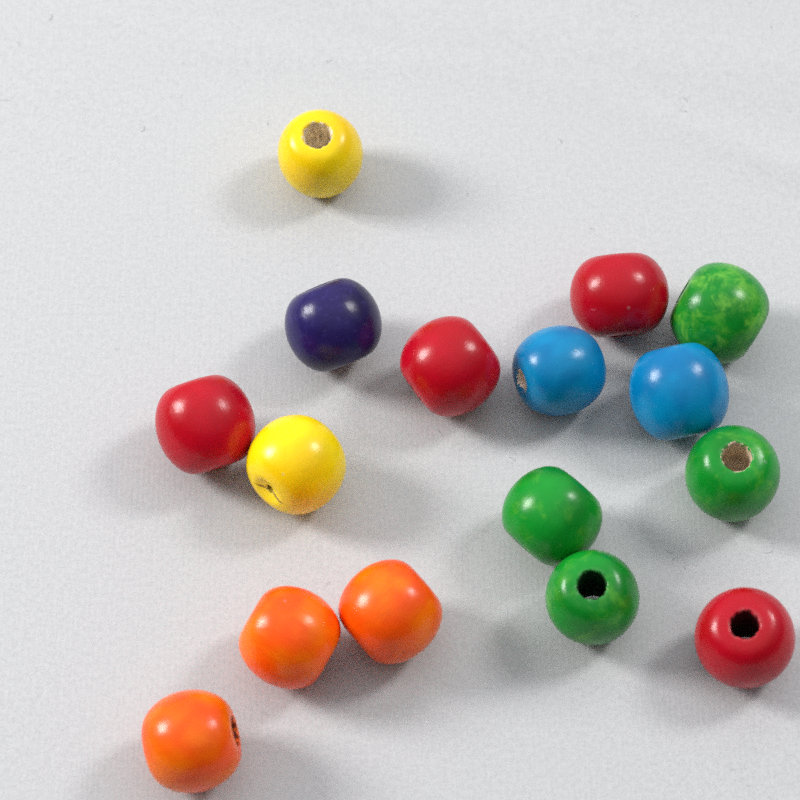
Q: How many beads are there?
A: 16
